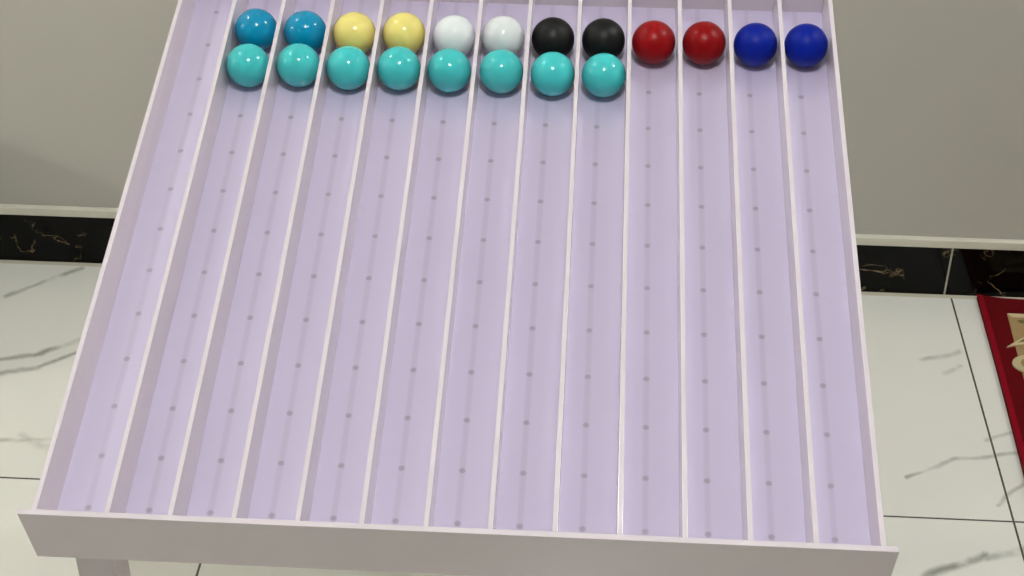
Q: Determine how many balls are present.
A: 20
